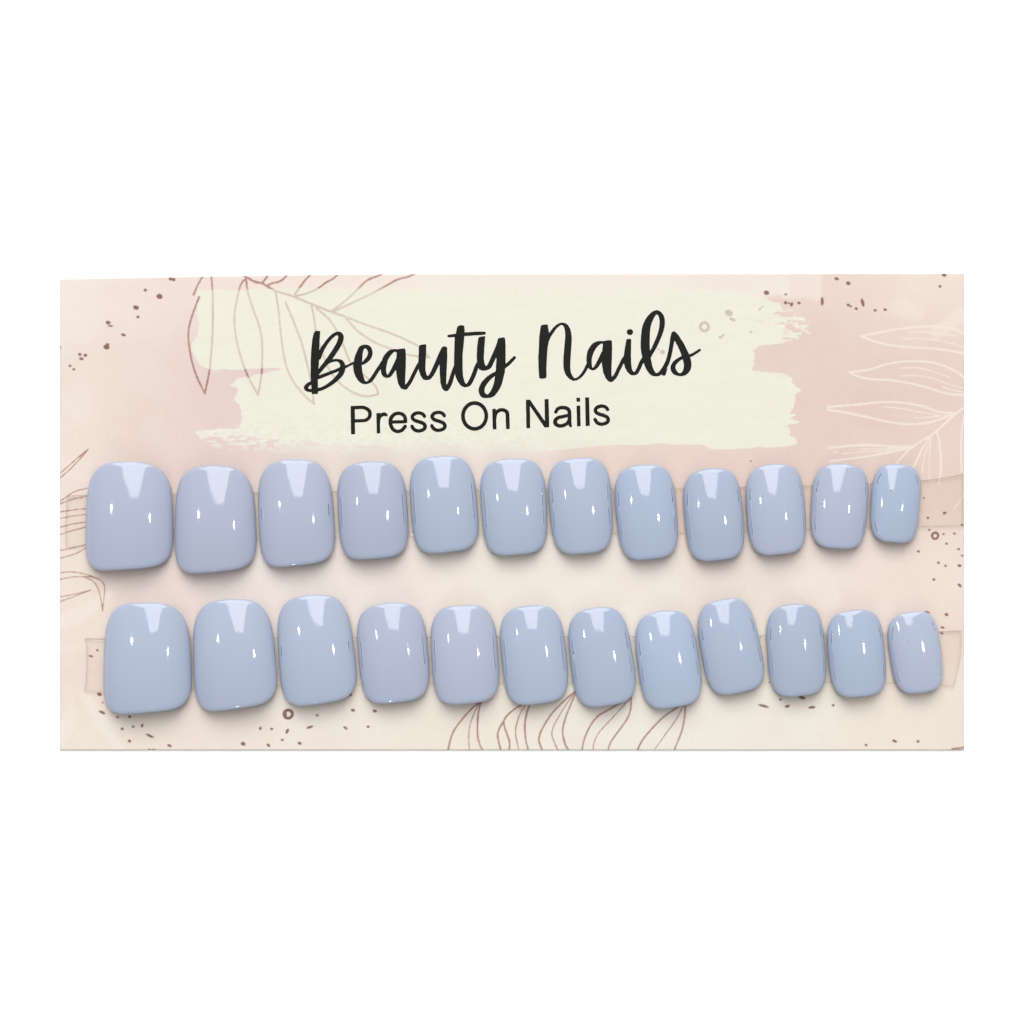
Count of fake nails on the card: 24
